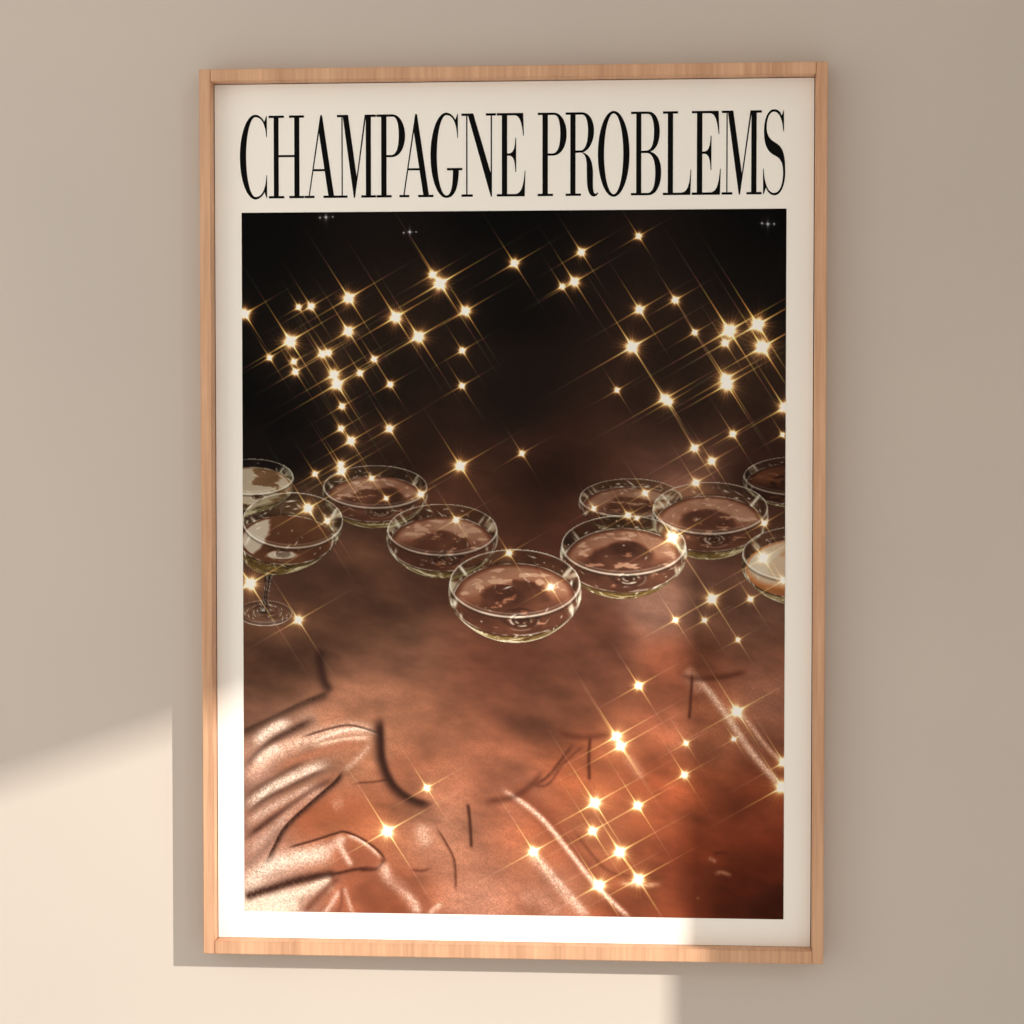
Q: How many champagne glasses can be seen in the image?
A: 10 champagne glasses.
